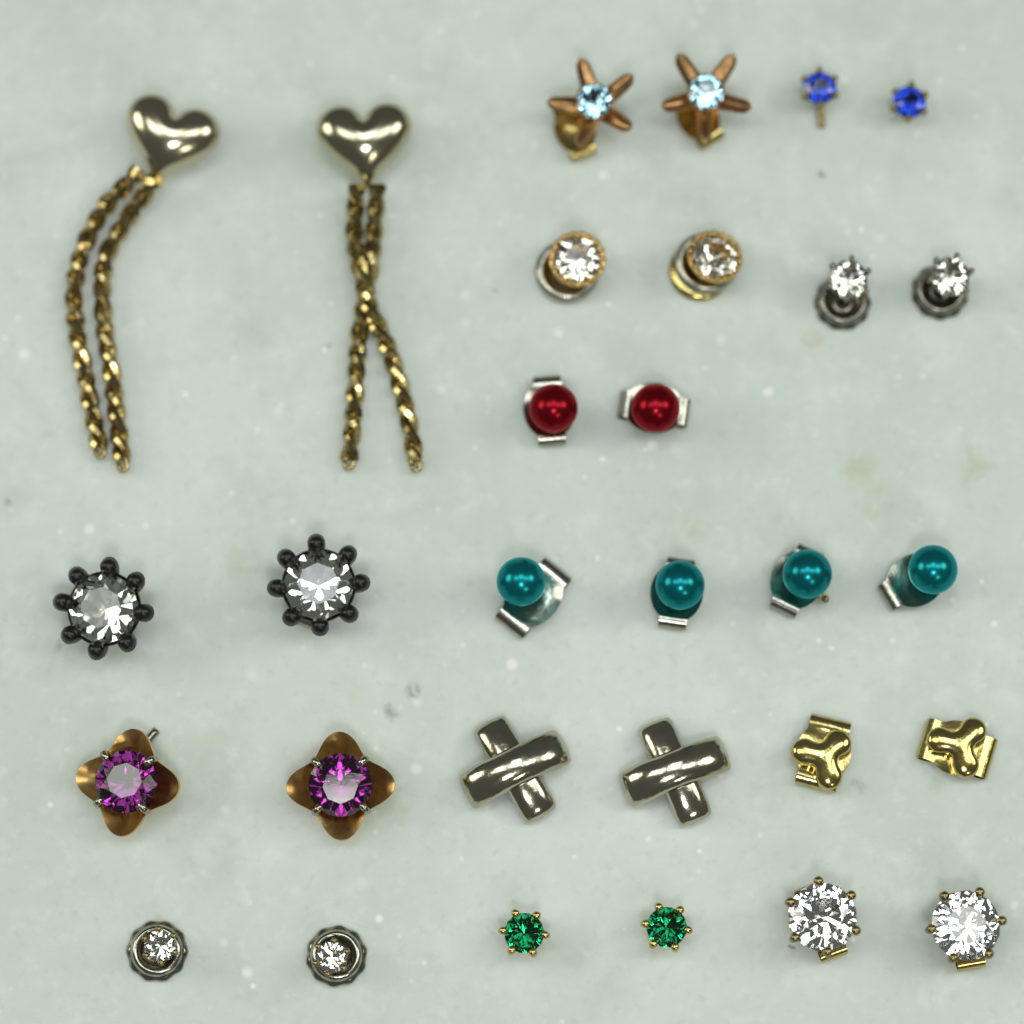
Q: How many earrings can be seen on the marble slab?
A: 30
